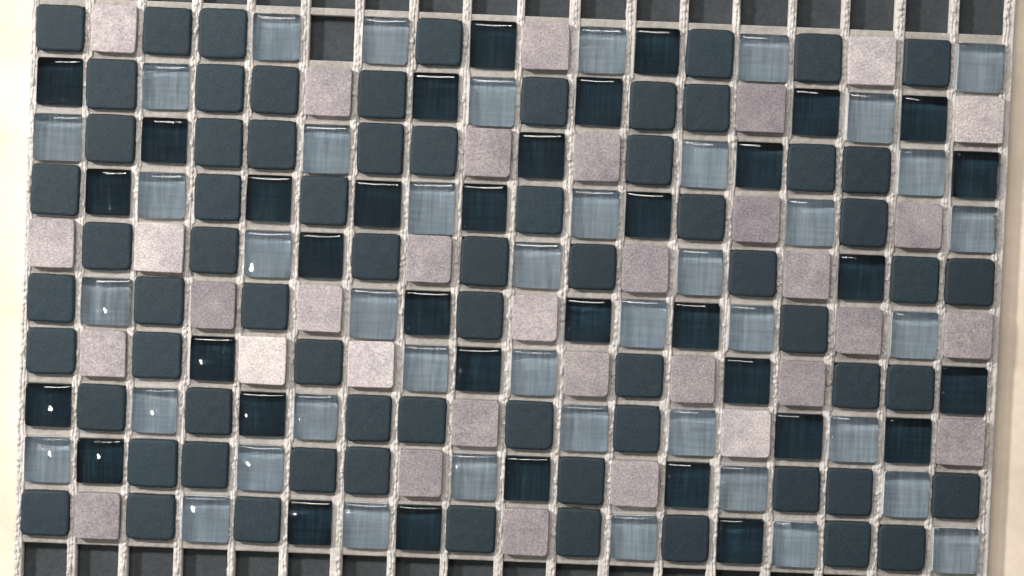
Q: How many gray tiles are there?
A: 69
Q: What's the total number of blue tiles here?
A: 42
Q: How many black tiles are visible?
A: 35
